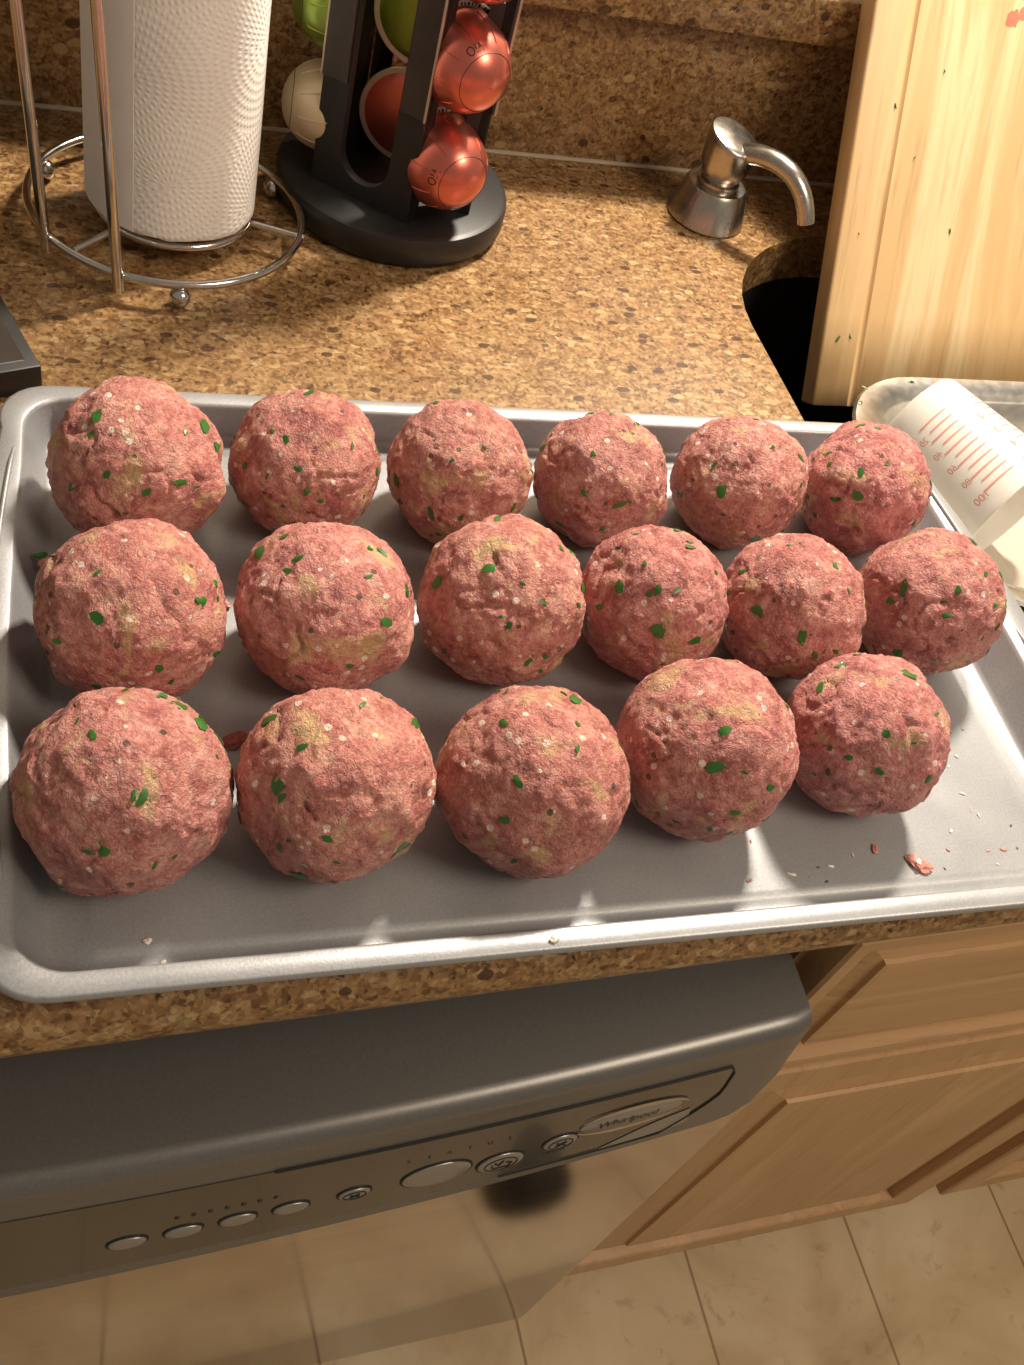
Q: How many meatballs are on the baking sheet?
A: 17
